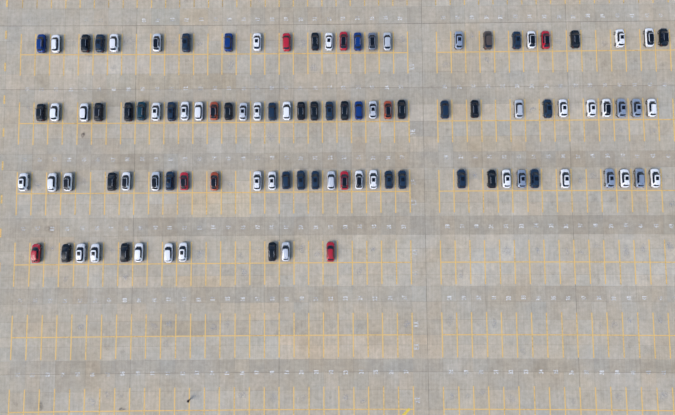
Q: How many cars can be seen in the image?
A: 100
